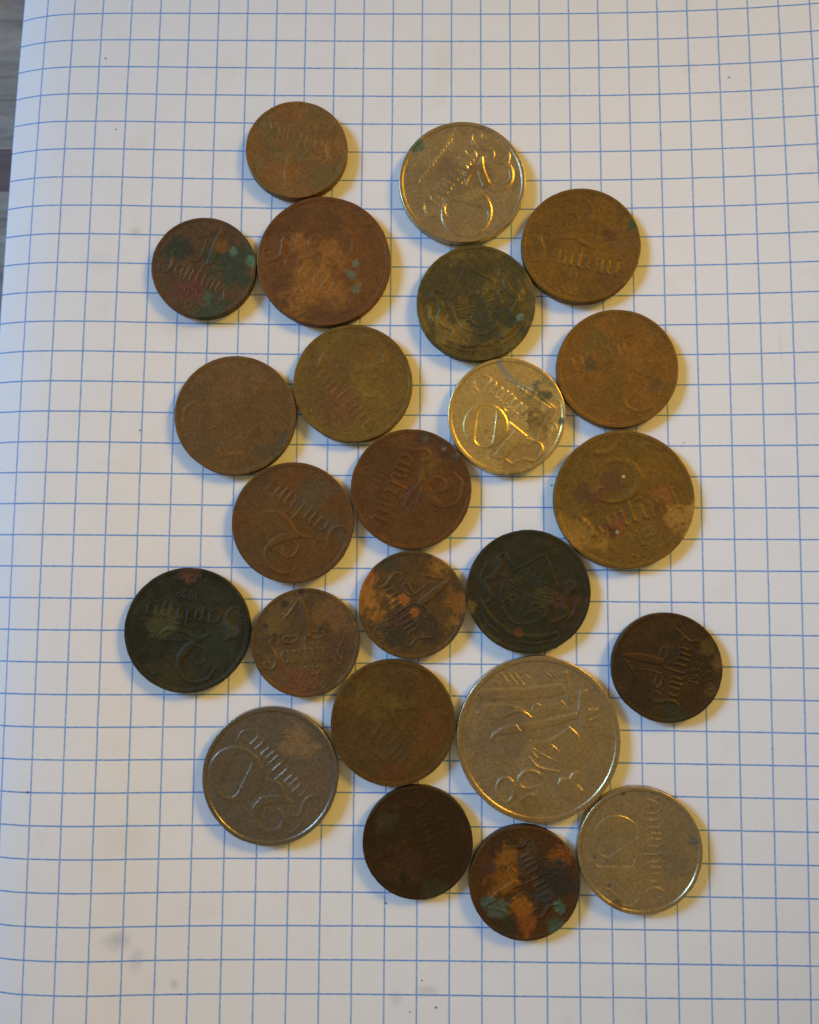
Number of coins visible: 24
